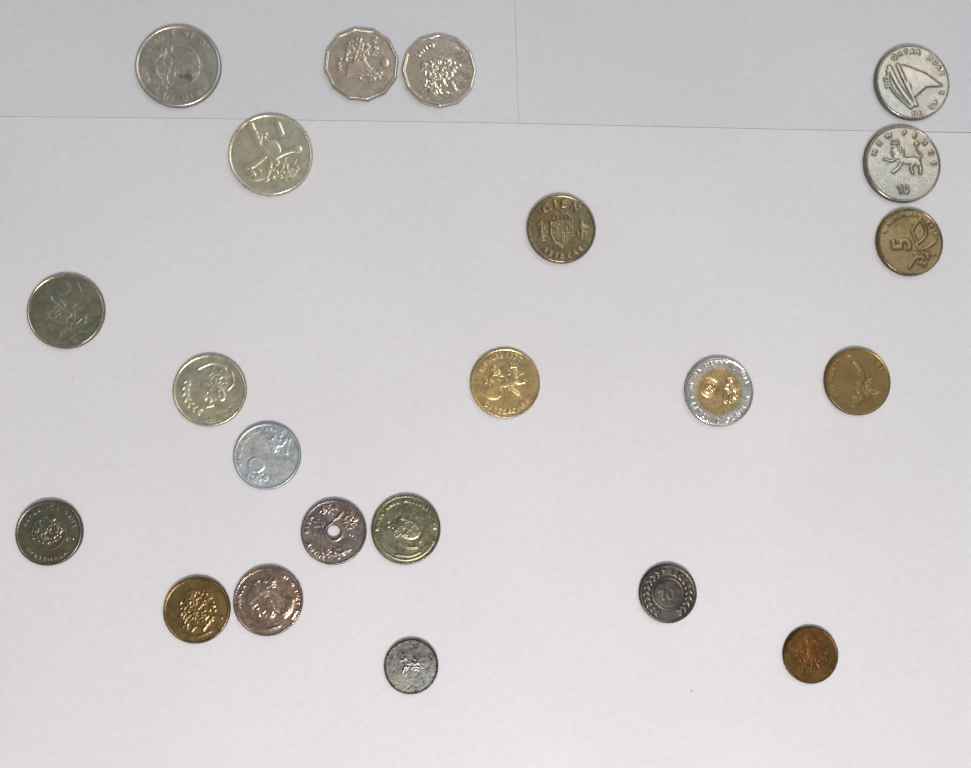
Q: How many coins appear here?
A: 22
